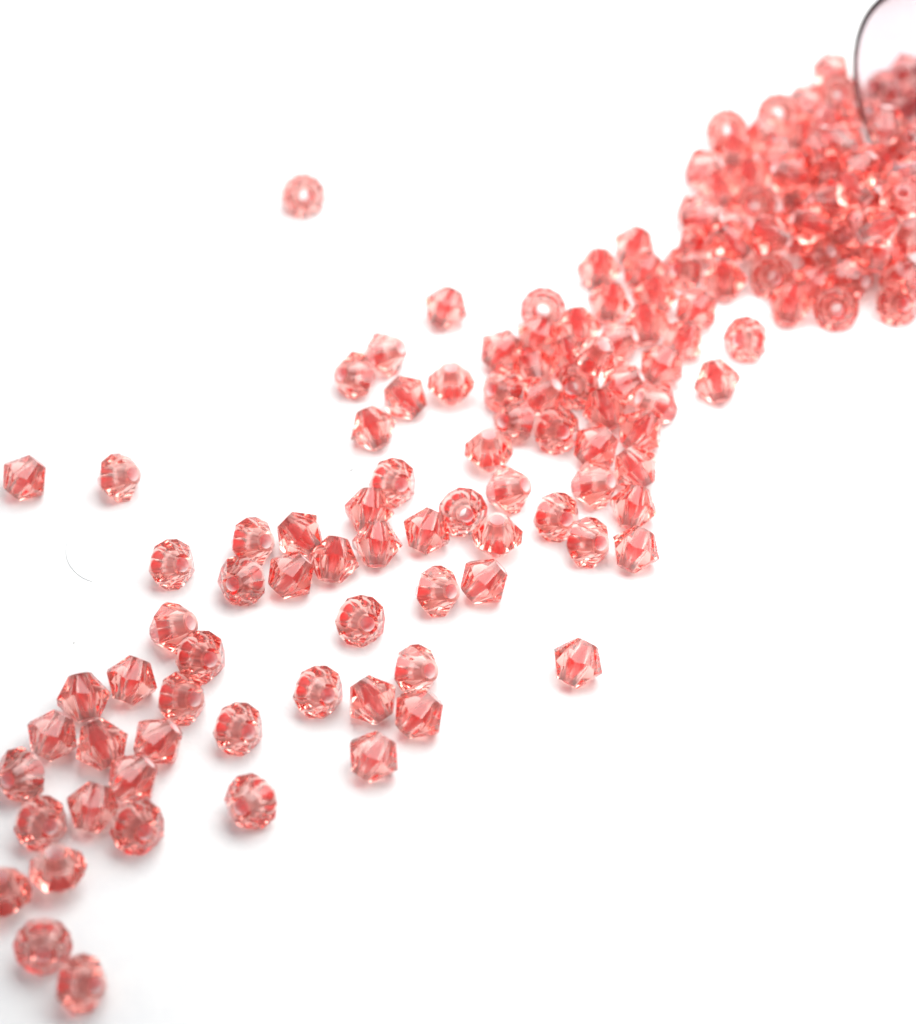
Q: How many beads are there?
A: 154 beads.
